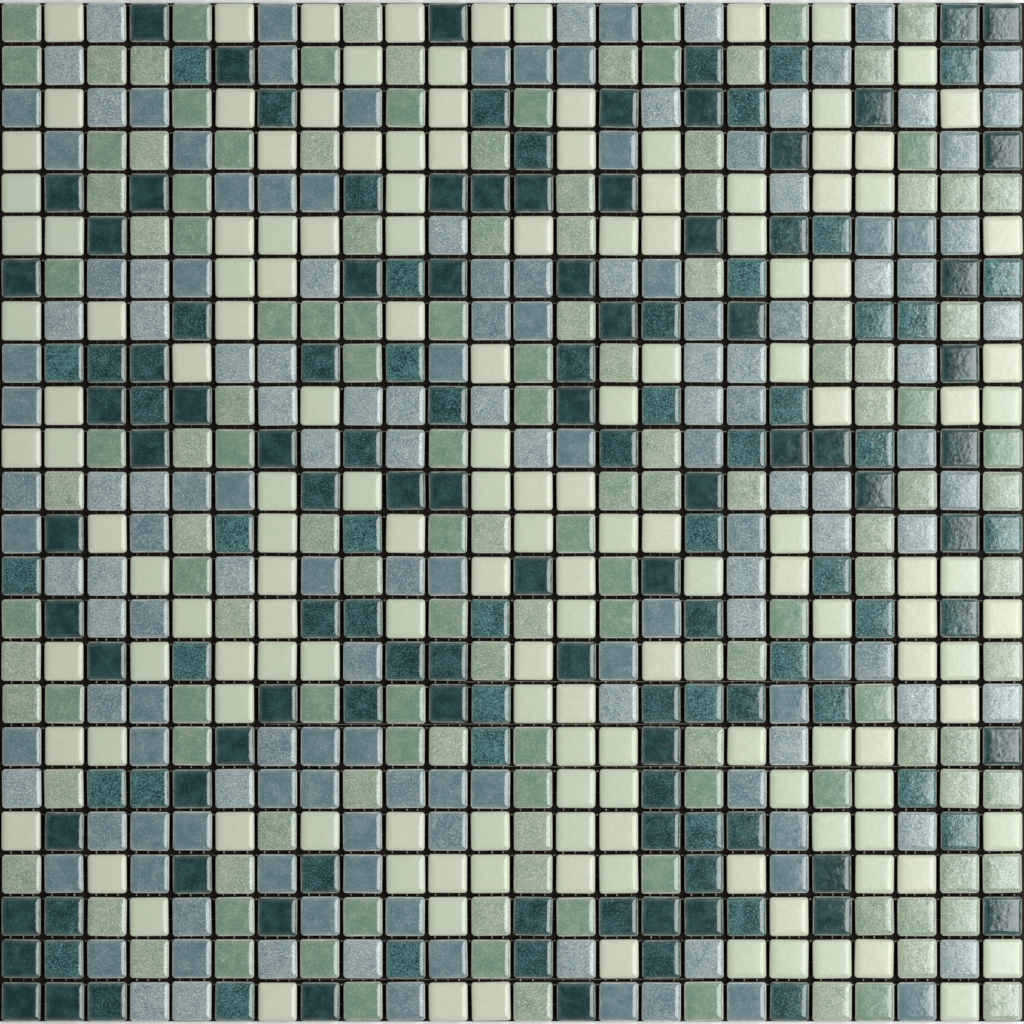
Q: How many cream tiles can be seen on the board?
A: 149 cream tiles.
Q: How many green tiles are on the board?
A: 136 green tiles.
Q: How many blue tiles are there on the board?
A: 149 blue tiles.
